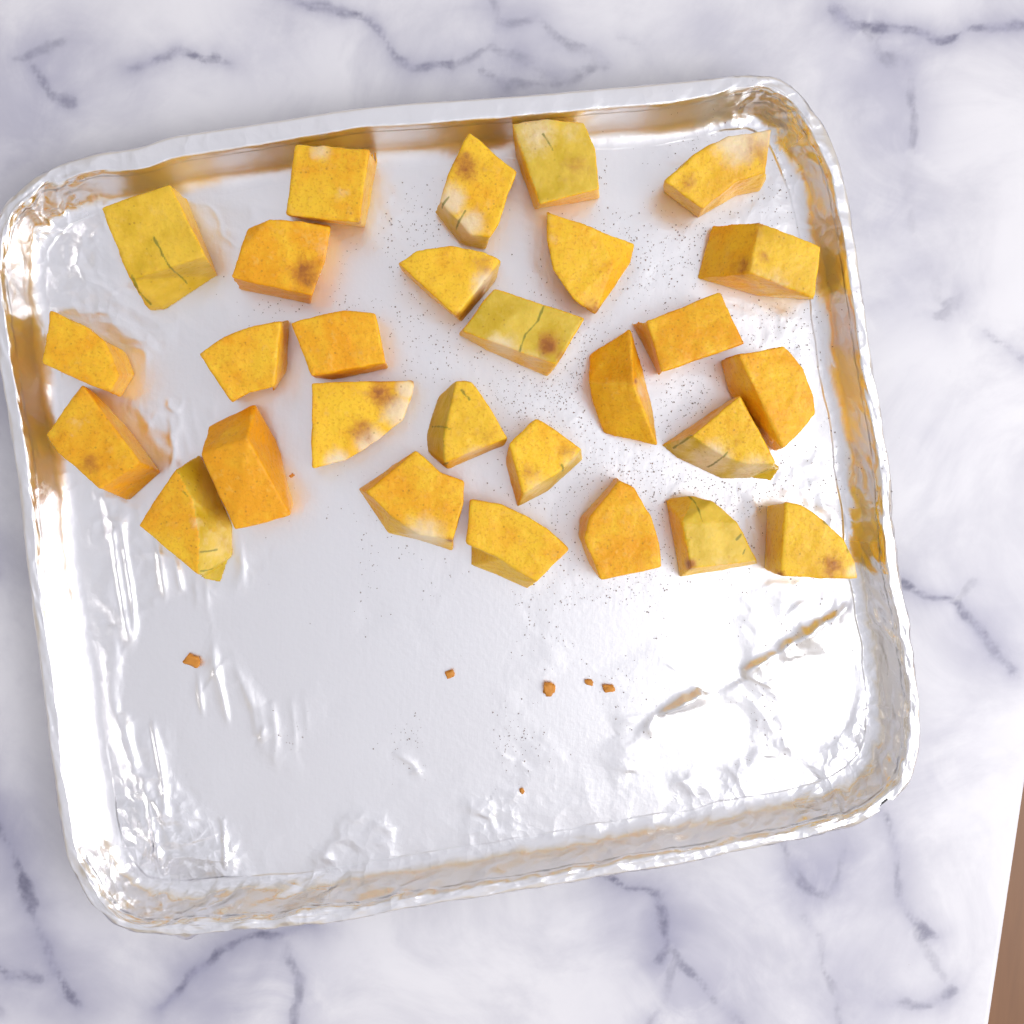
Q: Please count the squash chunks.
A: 28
